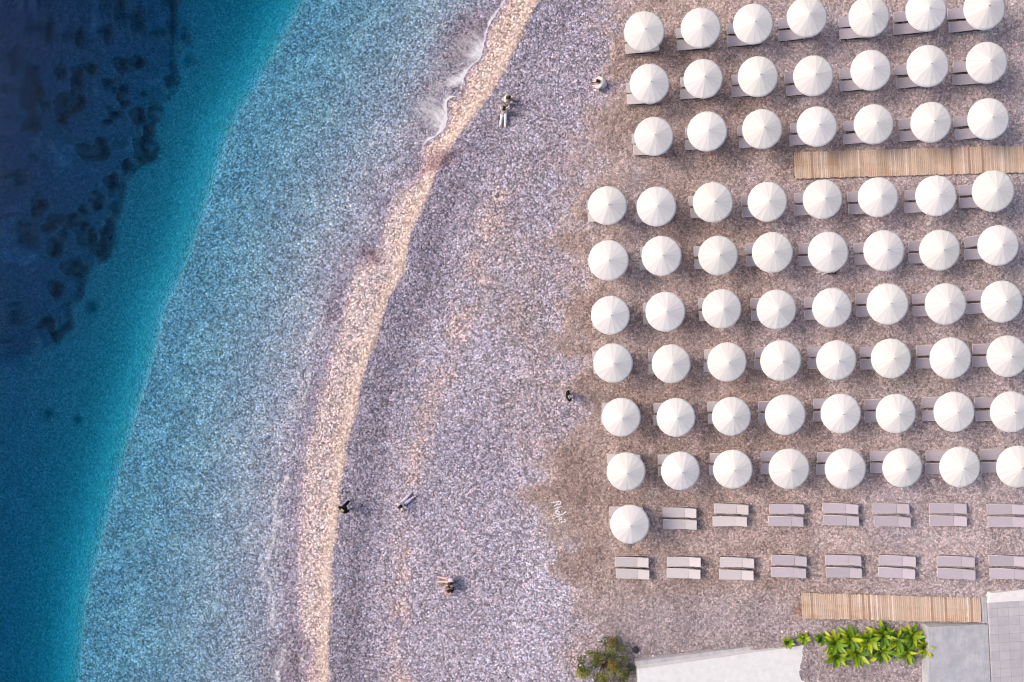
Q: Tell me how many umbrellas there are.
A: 70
